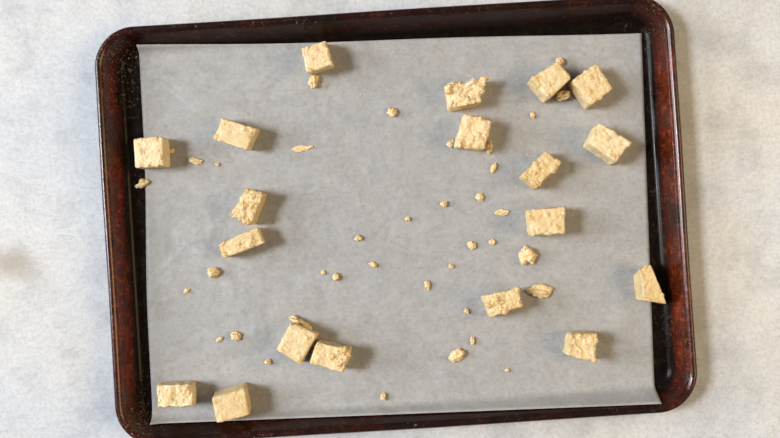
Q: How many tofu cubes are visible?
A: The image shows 19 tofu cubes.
